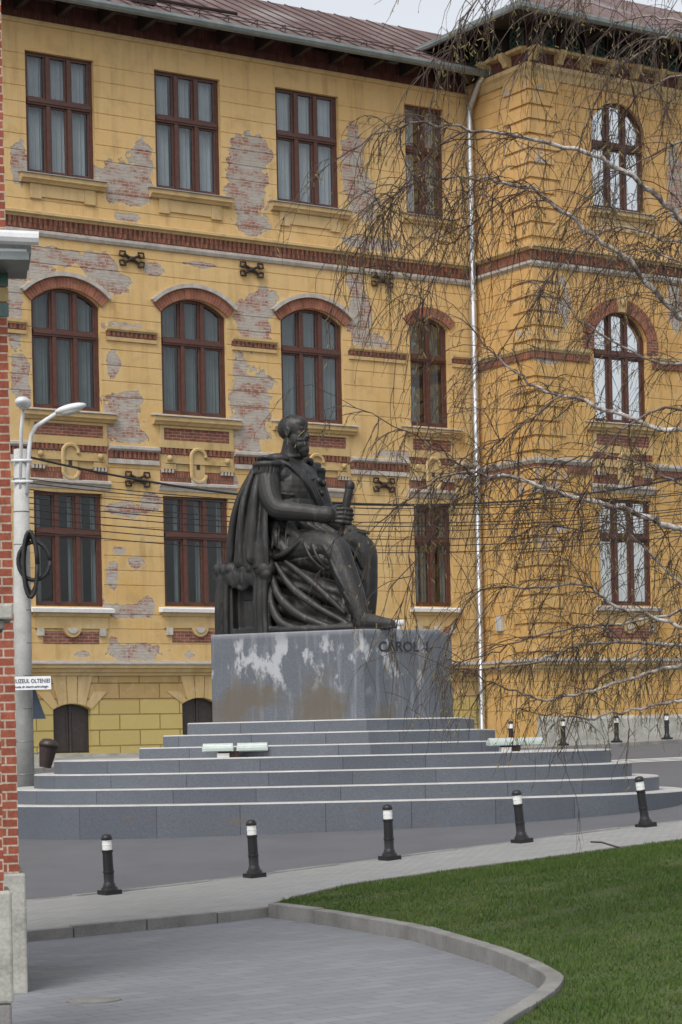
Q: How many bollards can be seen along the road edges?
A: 9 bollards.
